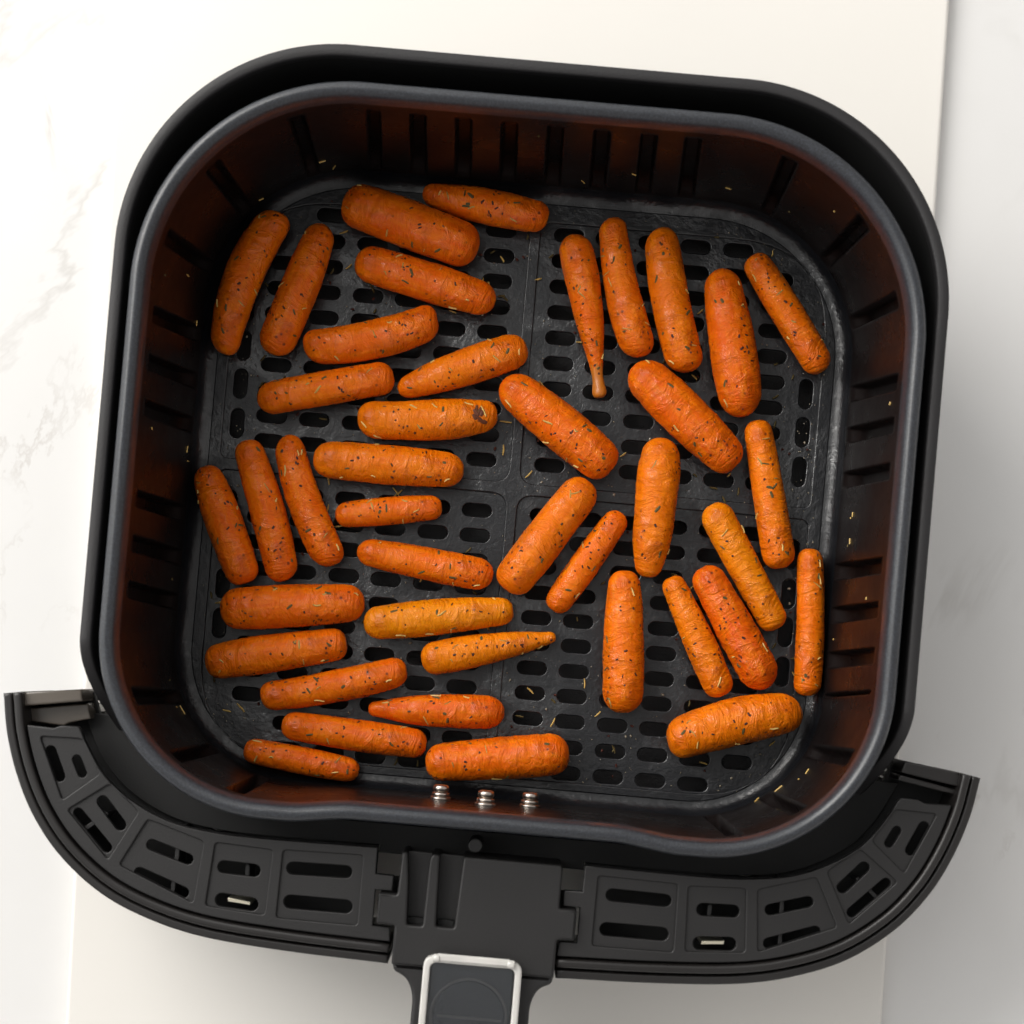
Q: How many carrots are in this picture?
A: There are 41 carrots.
